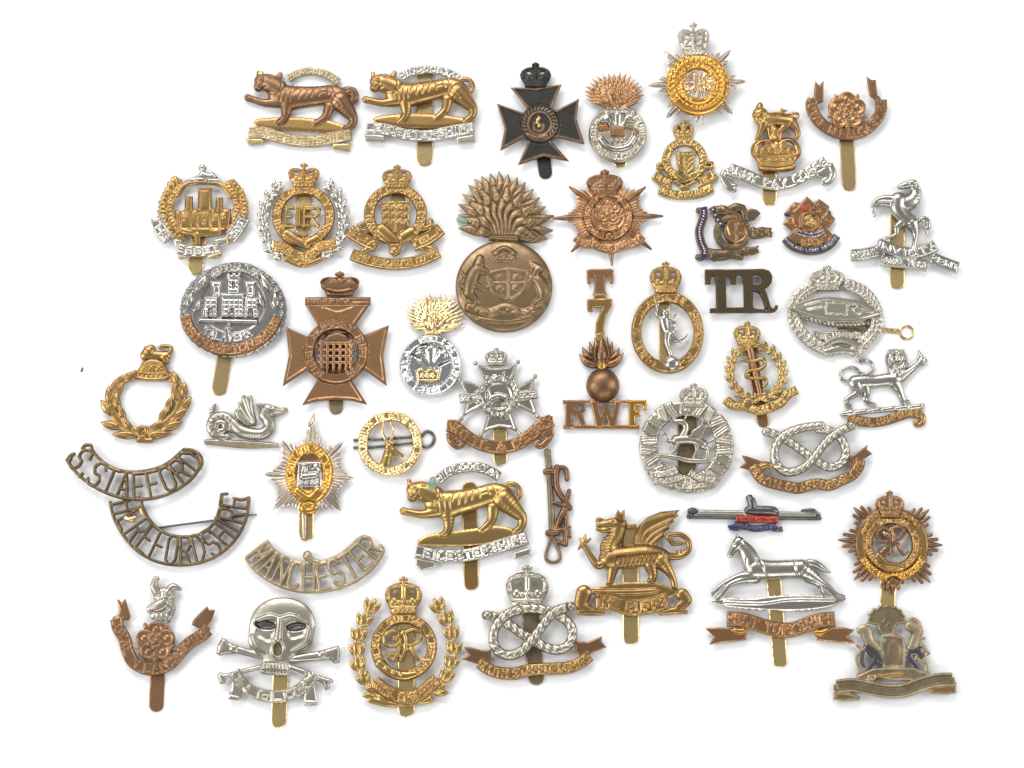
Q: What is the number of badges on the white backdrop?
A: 46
